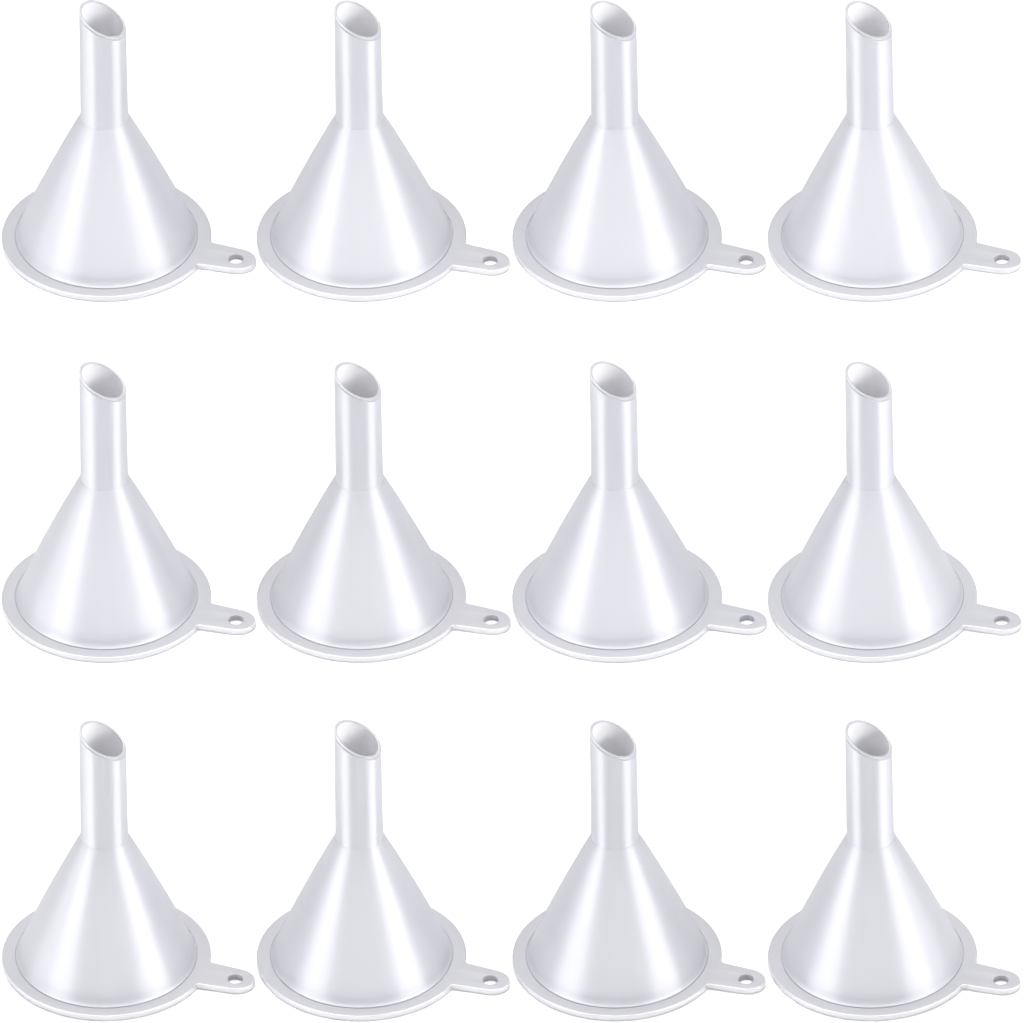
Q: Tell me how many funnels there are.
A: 12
